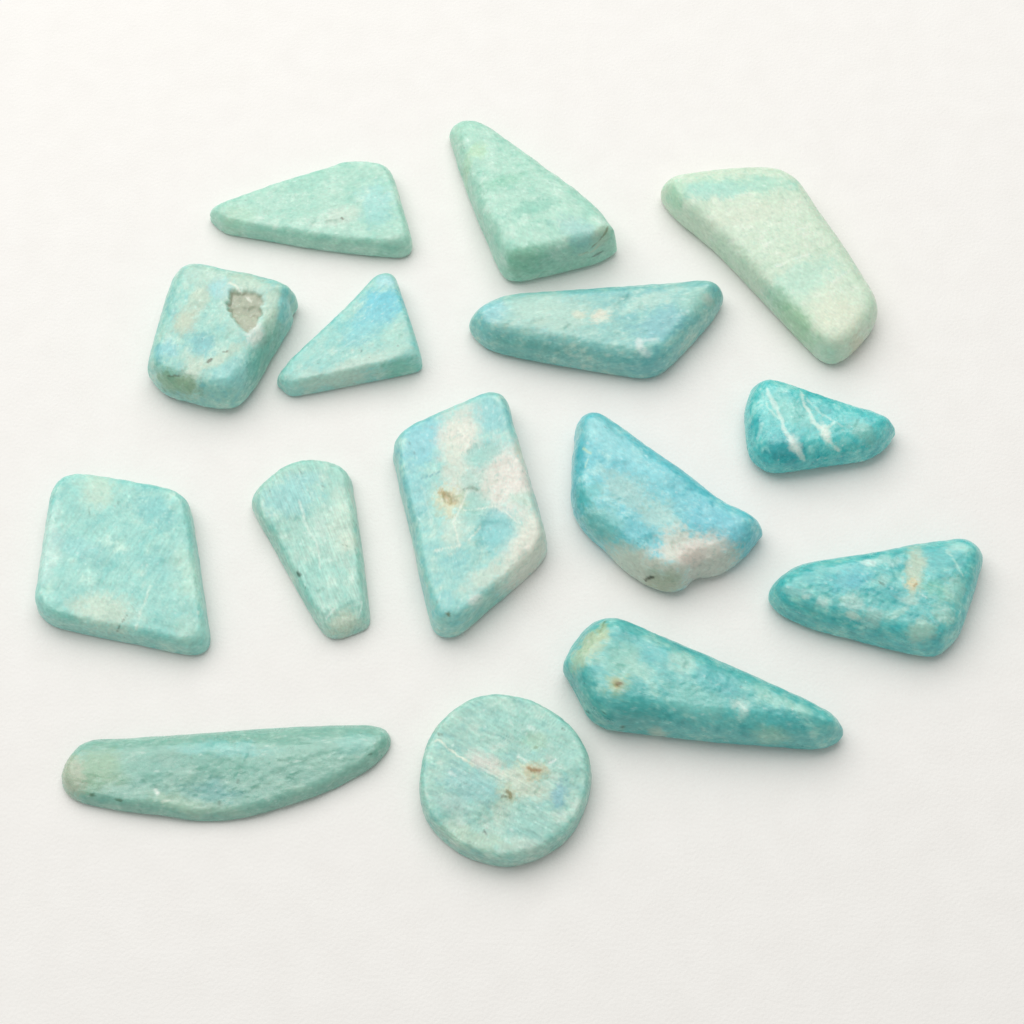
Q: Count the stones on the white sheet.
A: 15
